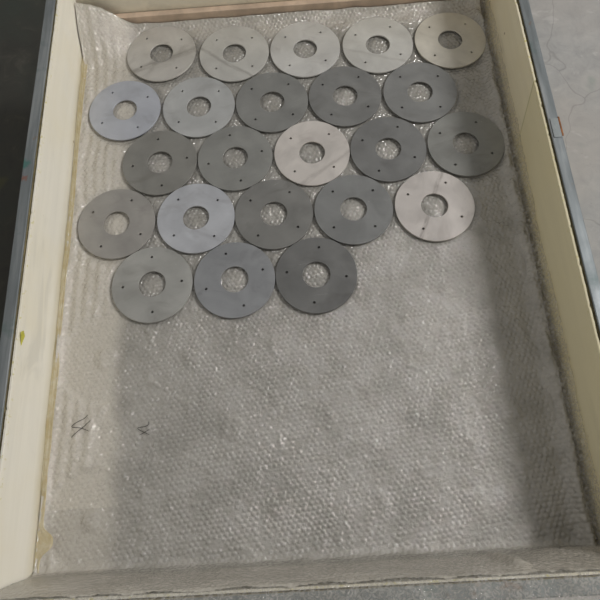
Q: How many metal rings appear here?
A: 23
